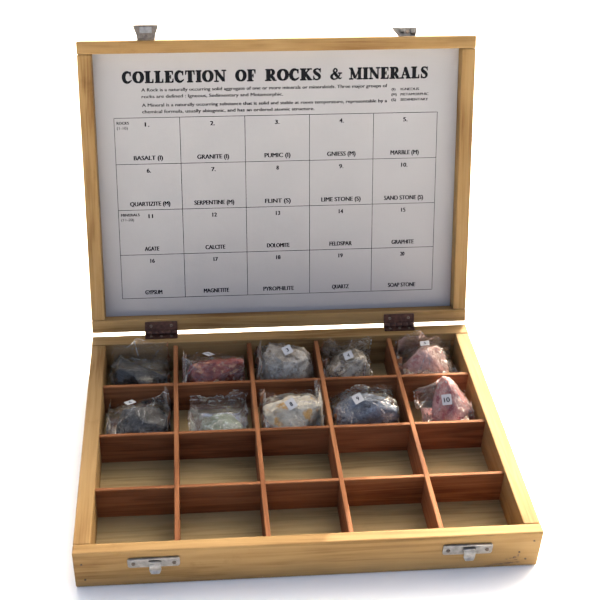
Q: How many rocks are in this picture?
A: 10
